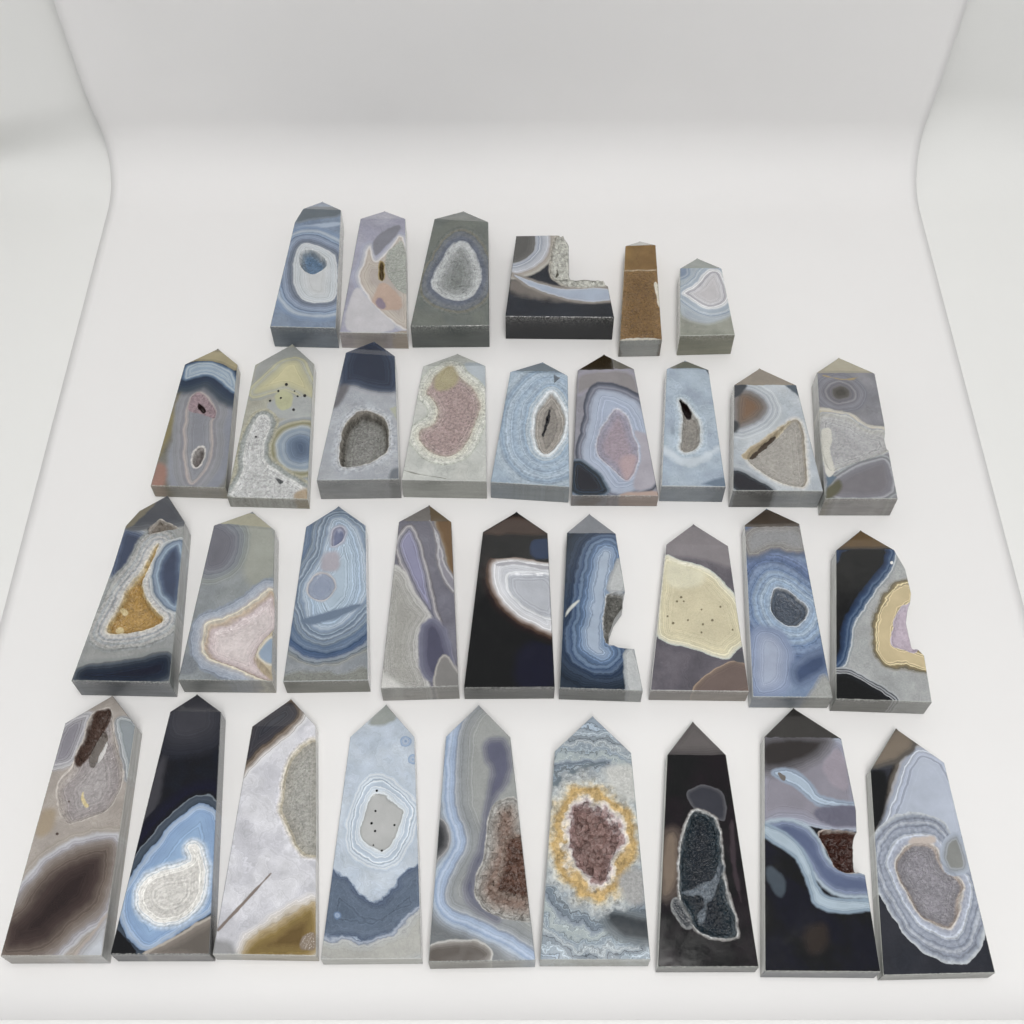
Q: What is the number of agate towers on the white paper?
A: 33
